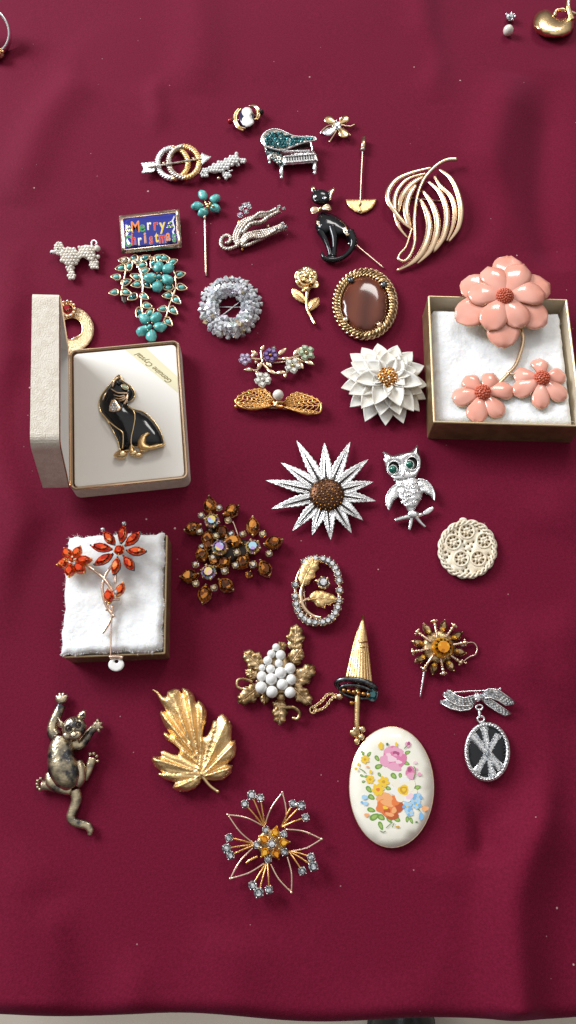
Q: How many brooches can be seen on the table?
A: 36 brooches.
